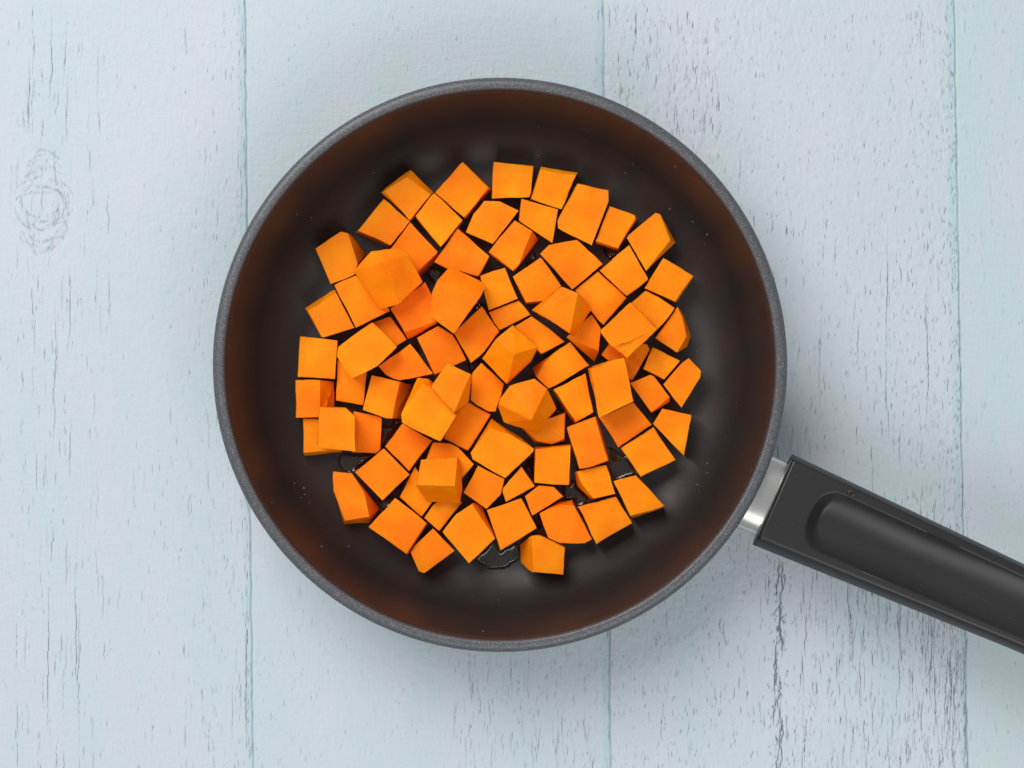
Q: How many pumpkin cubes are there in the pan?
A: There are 84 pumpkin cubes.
